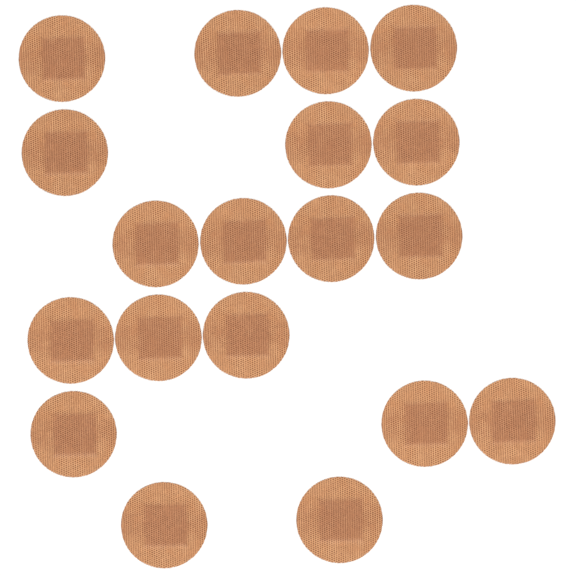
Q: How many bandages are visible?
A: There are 19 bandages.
